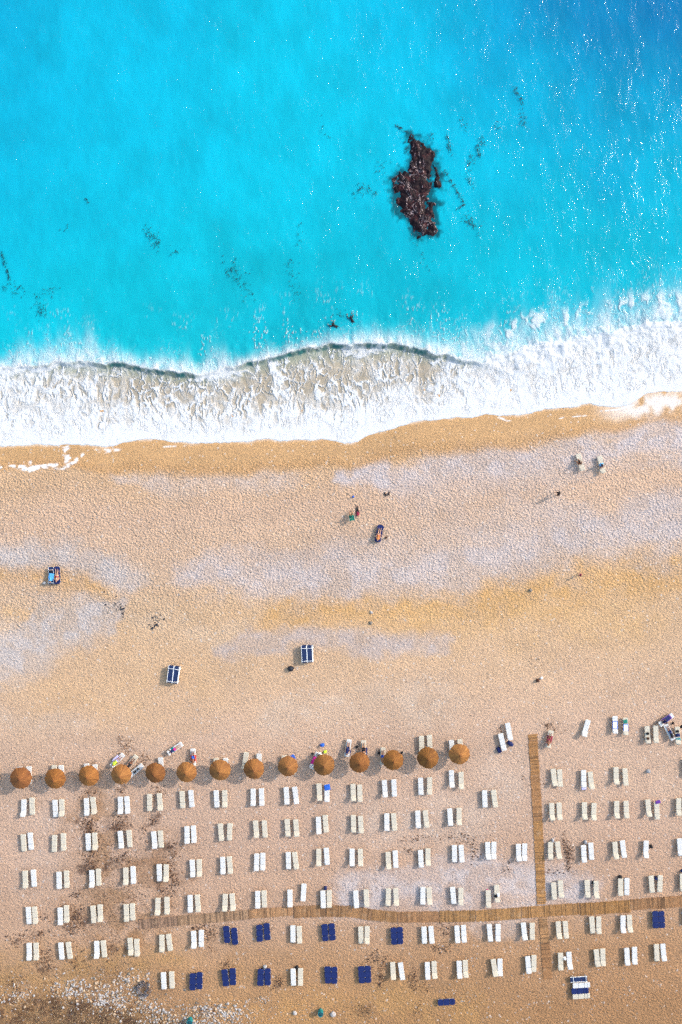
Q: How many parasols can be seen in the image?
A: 14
